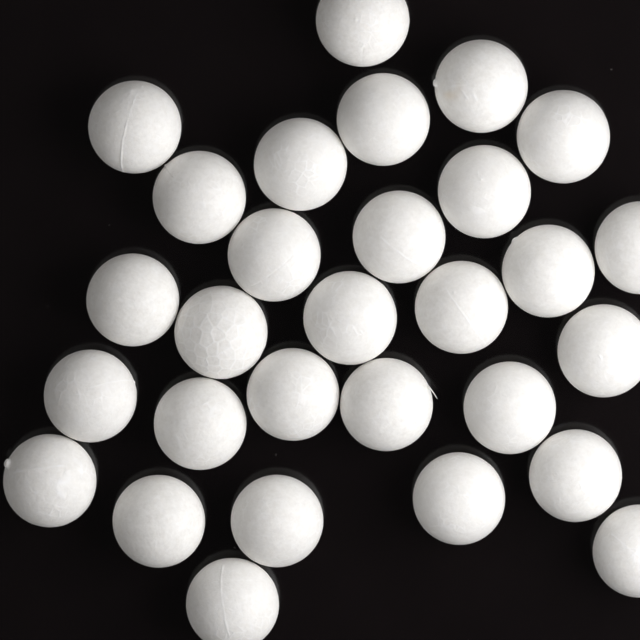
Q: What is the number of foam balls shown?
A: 29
